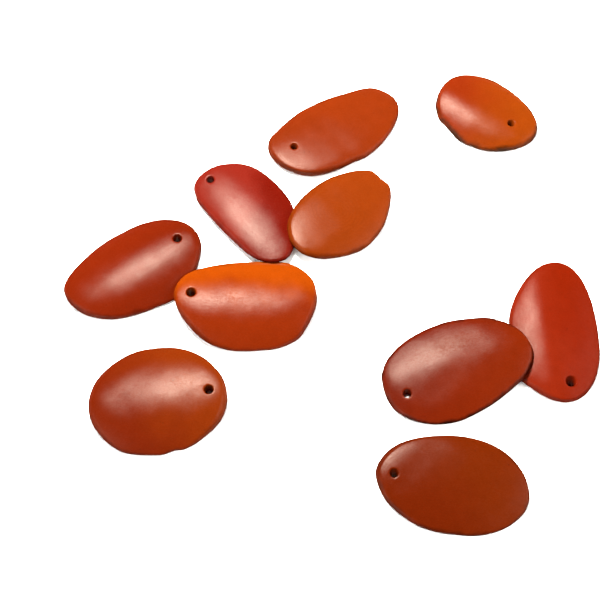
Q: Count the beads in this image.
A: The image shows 10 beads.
